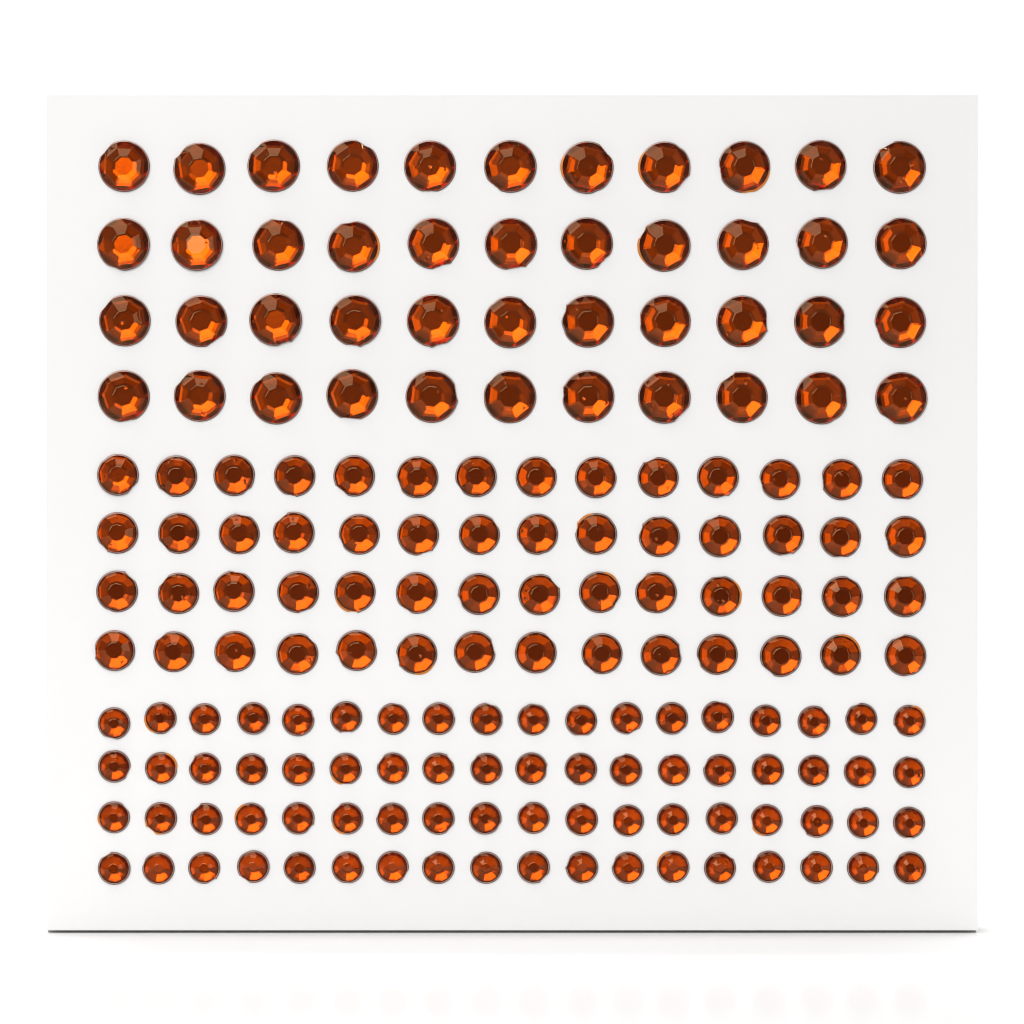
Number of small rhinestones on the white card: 72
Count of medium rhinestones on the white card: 56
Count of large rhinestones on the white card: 44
